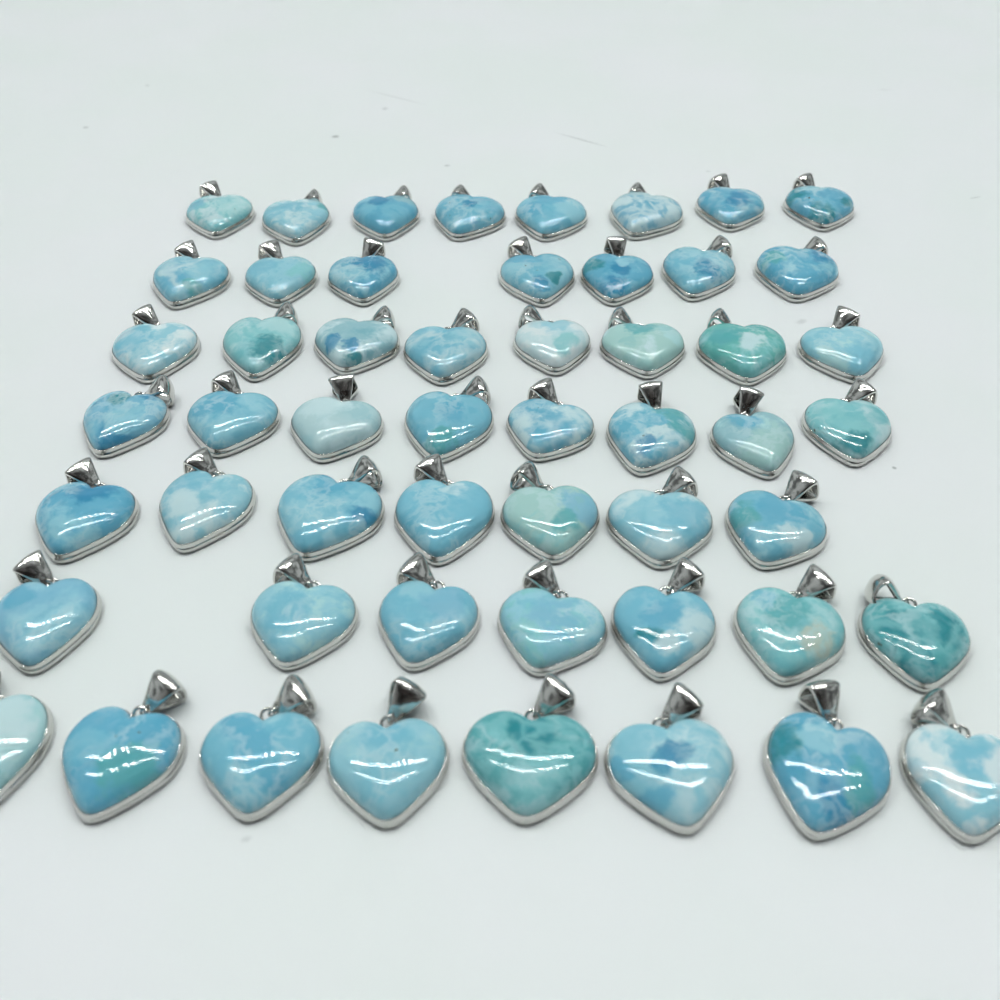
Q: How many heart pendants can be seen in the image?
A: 53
